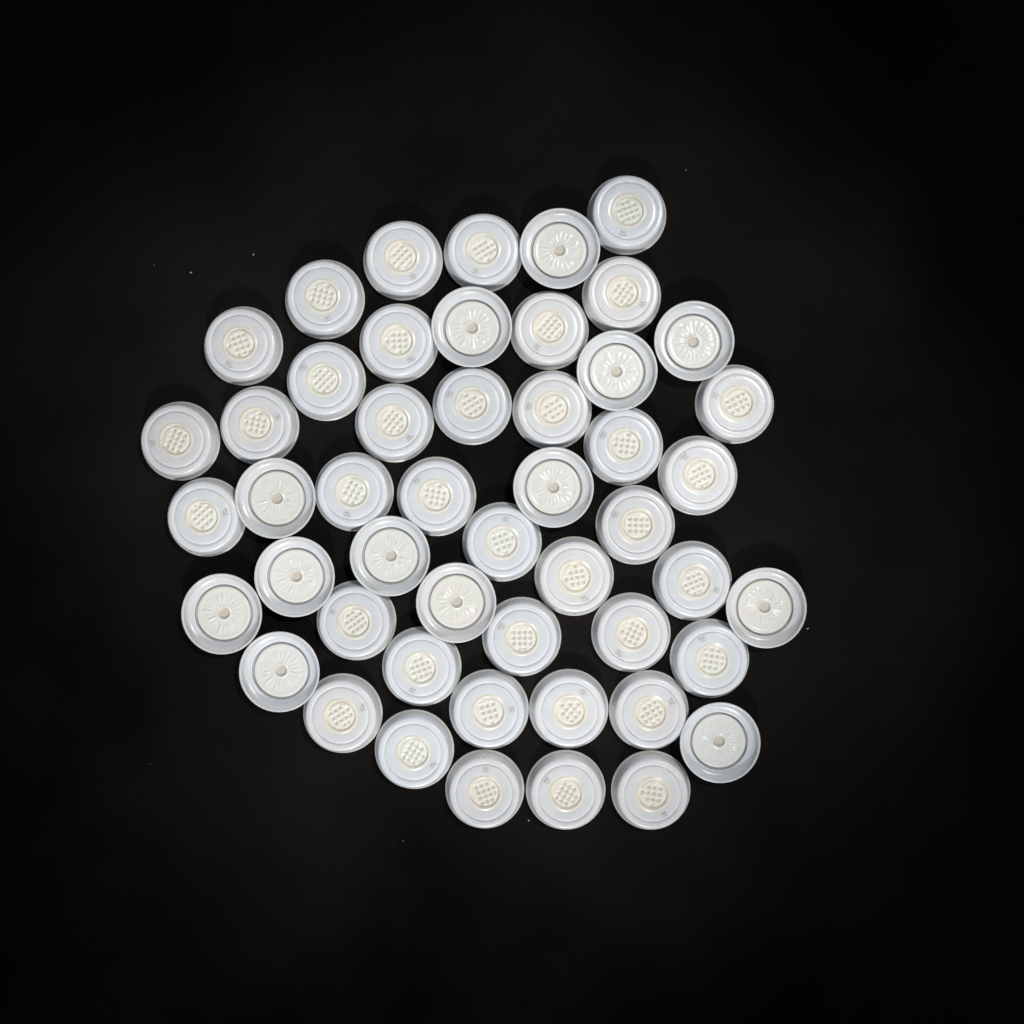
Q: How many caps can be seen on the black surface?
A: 50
